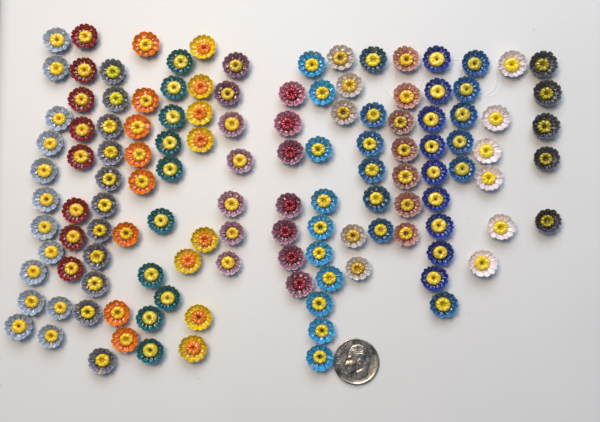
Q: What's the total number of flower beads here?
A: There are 126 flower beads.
